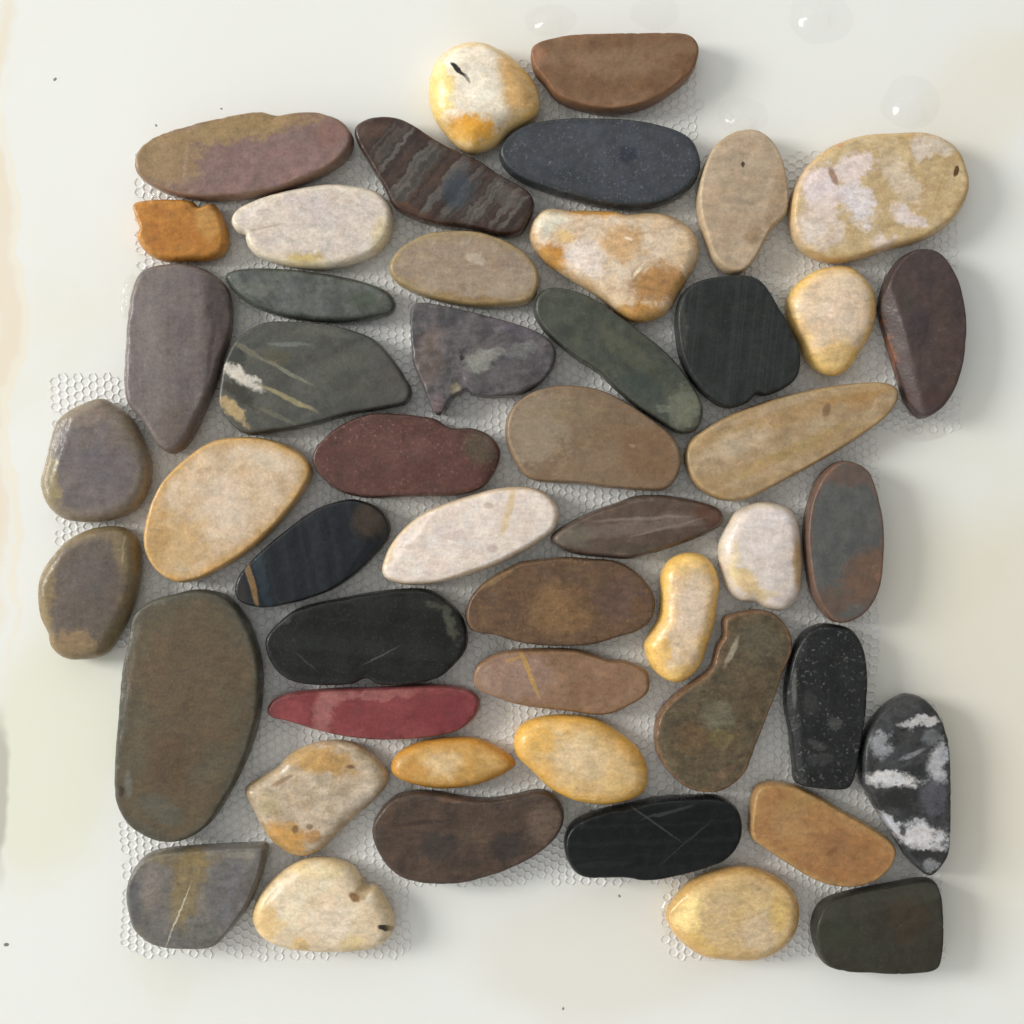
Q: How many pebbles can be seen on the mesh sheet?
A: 49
